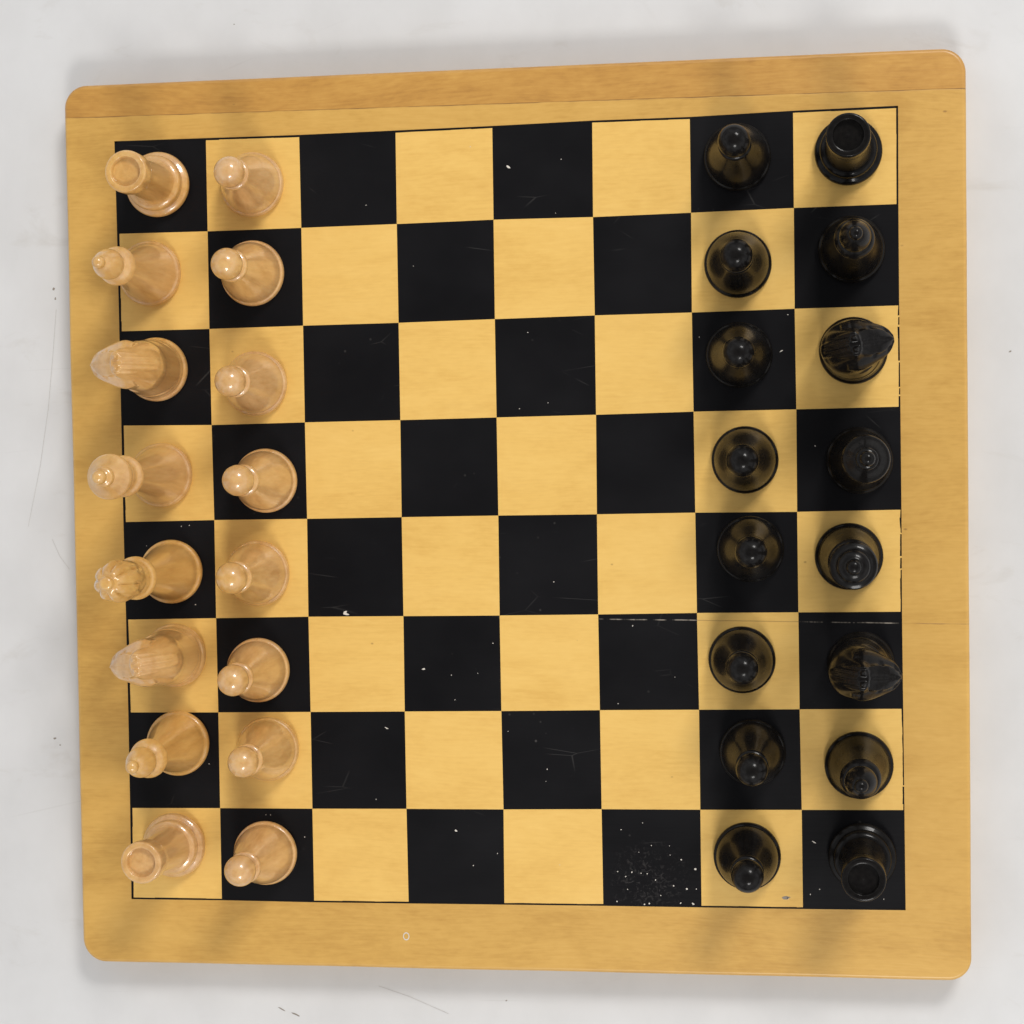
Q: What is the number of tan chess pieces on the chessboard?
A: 16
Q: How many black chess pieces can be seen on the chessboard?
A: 16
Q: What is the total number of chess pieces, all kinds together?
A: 32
